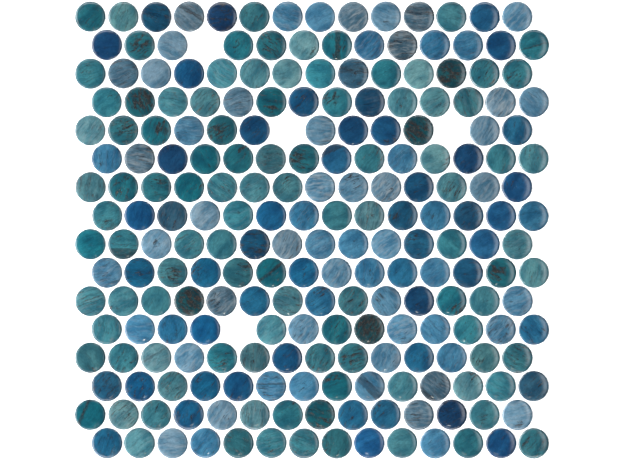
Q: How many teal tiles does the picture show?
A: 107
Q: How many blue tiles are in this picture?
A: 113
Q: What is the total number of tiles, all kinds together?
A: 220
